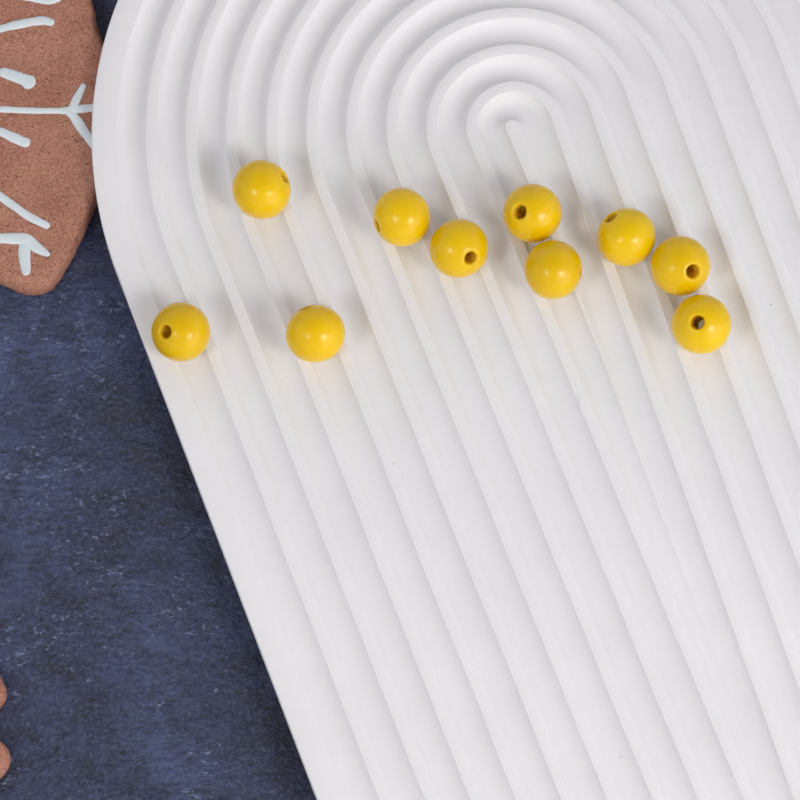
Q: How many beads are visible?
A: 10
